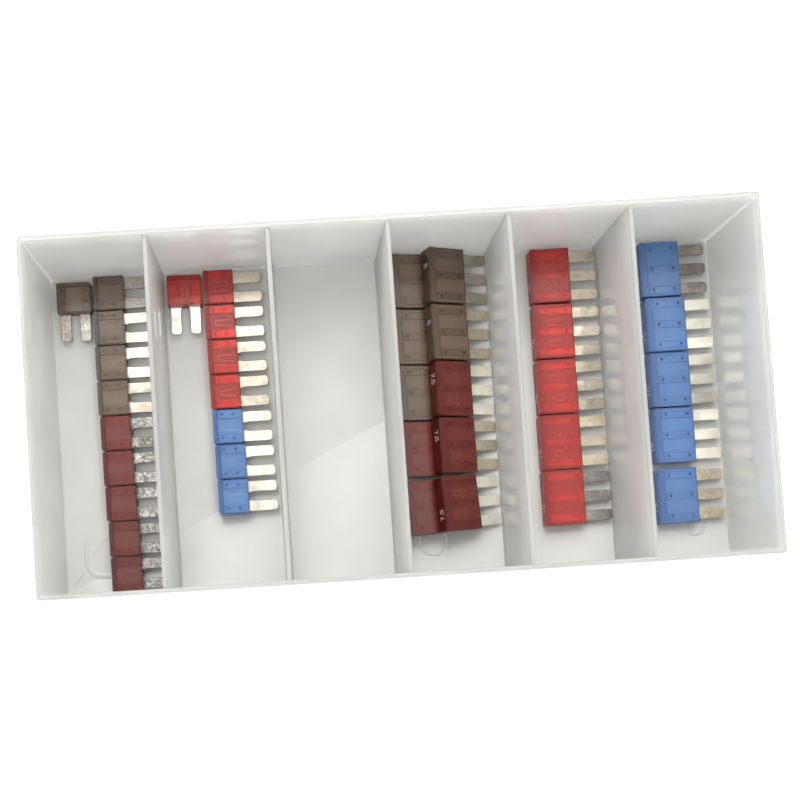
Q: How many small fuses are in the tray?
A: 18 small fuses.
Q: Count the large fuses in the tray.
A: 20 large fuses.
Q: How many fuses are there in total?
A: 38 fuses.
